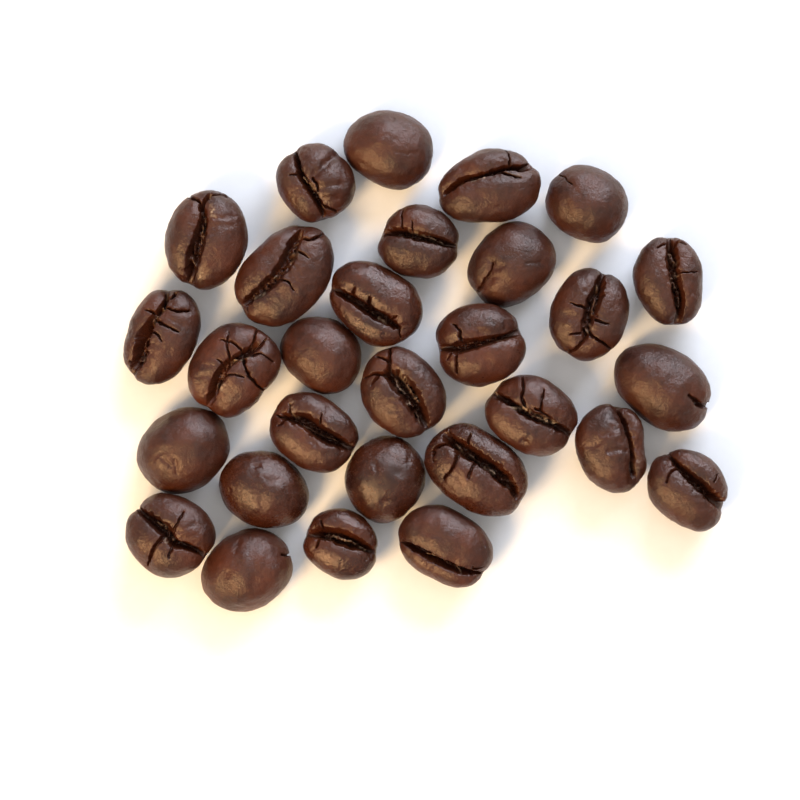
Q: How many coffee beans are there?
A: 29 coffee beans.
